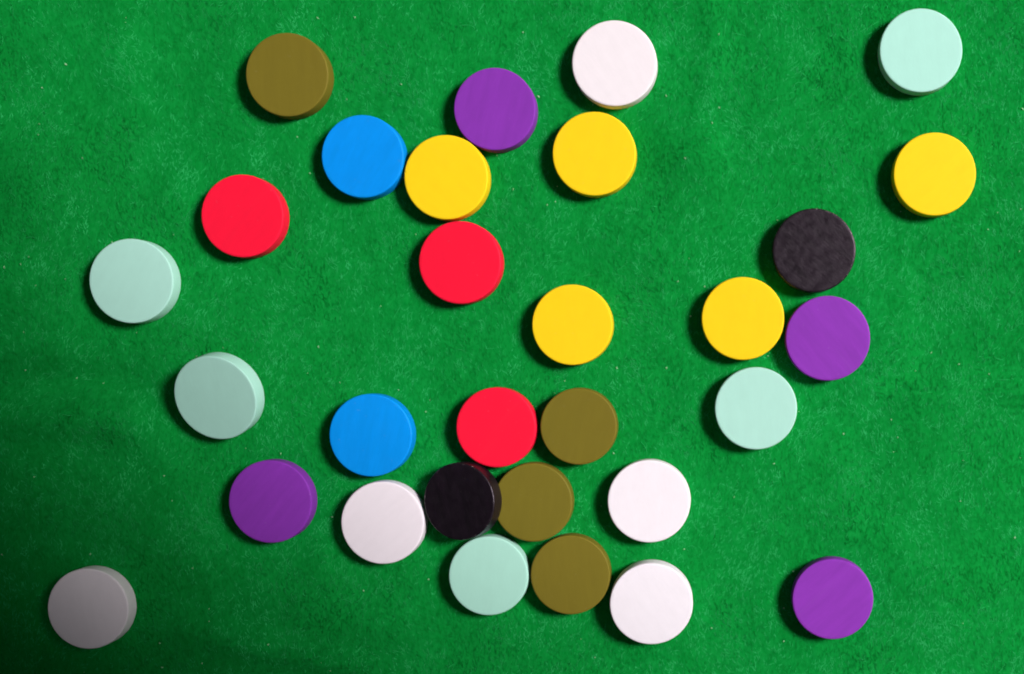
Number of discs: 30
